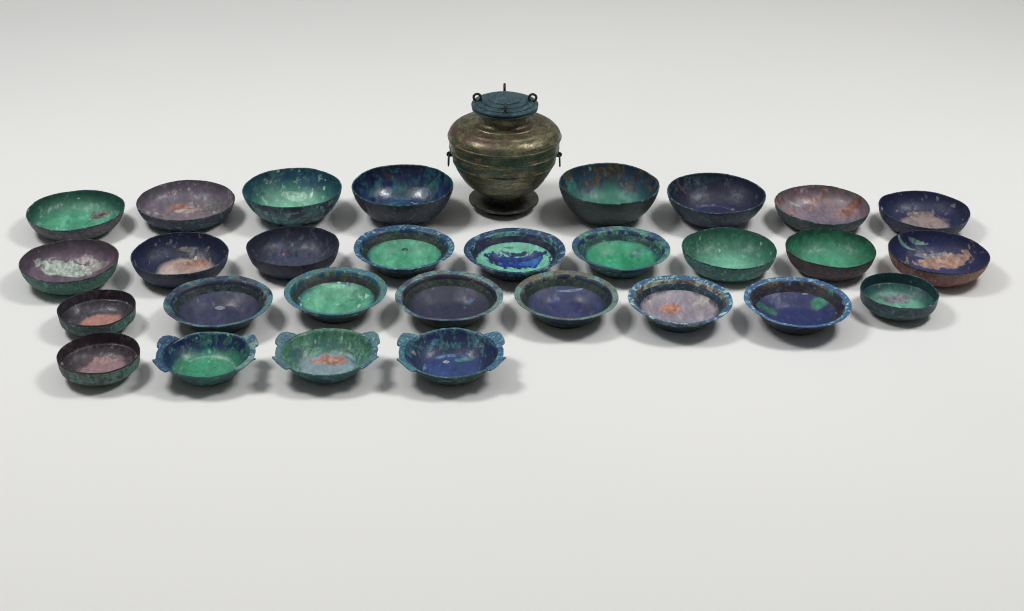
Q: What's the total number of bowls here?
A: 29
